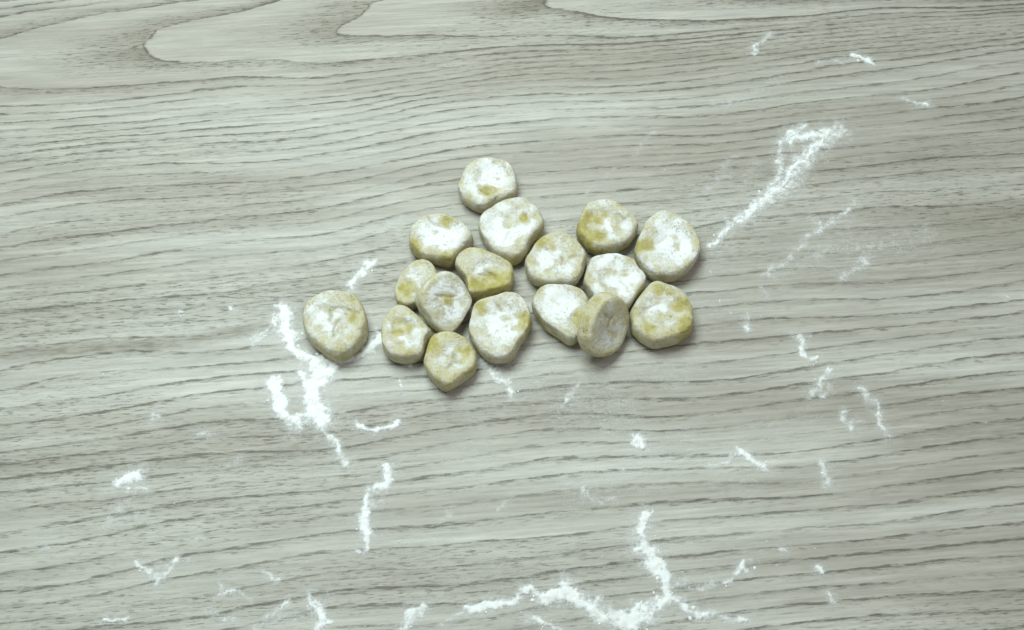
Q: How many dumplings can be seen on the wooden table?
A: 17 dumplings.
